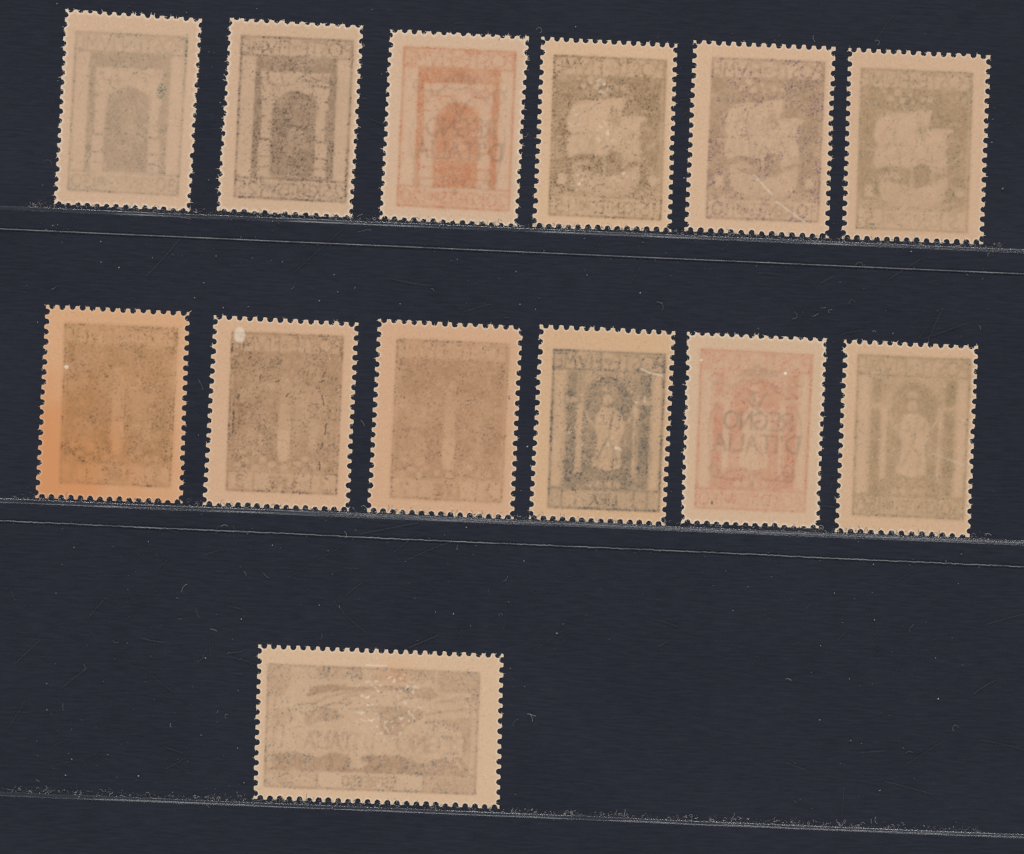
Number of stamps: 13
